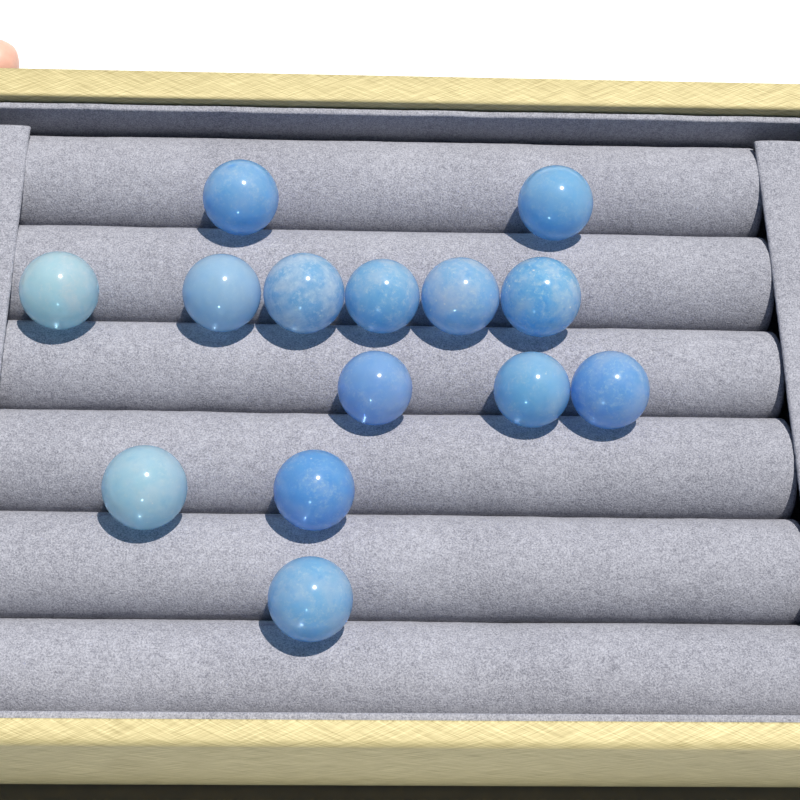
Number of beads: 14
